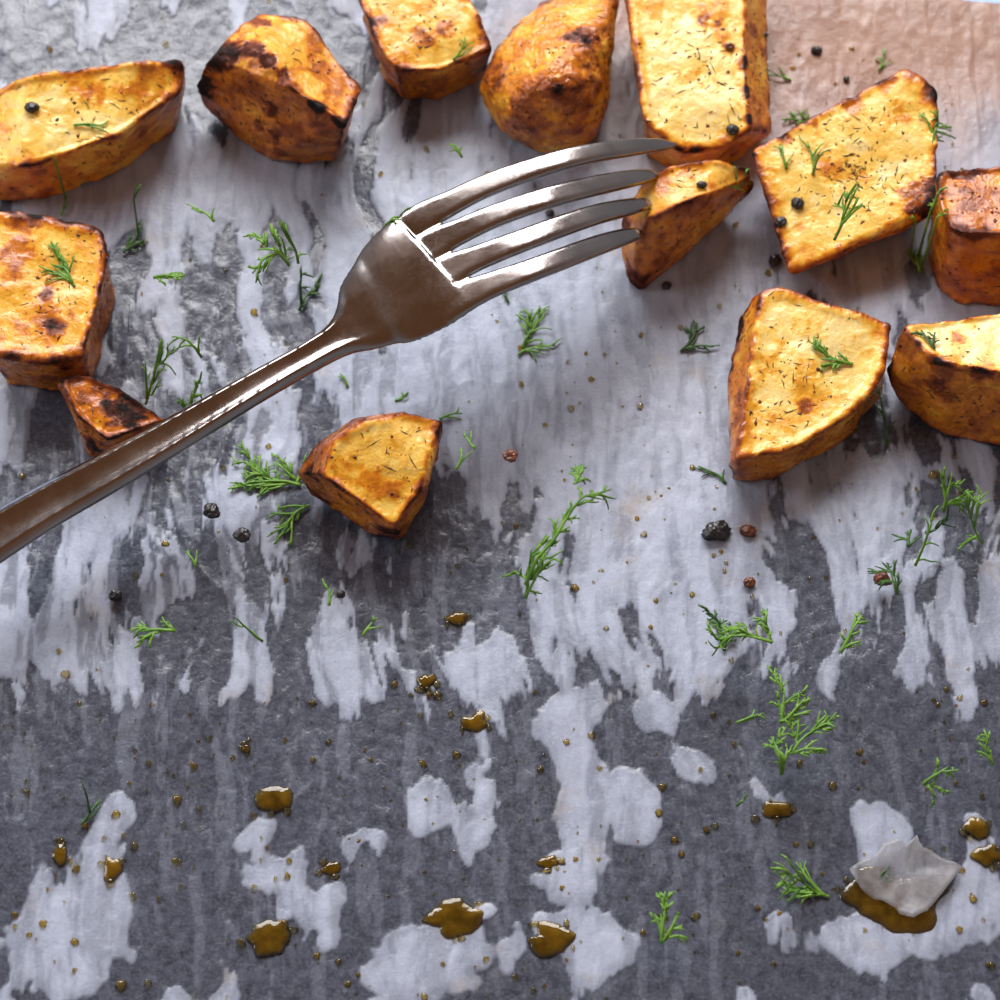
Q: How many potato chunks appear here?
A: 13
